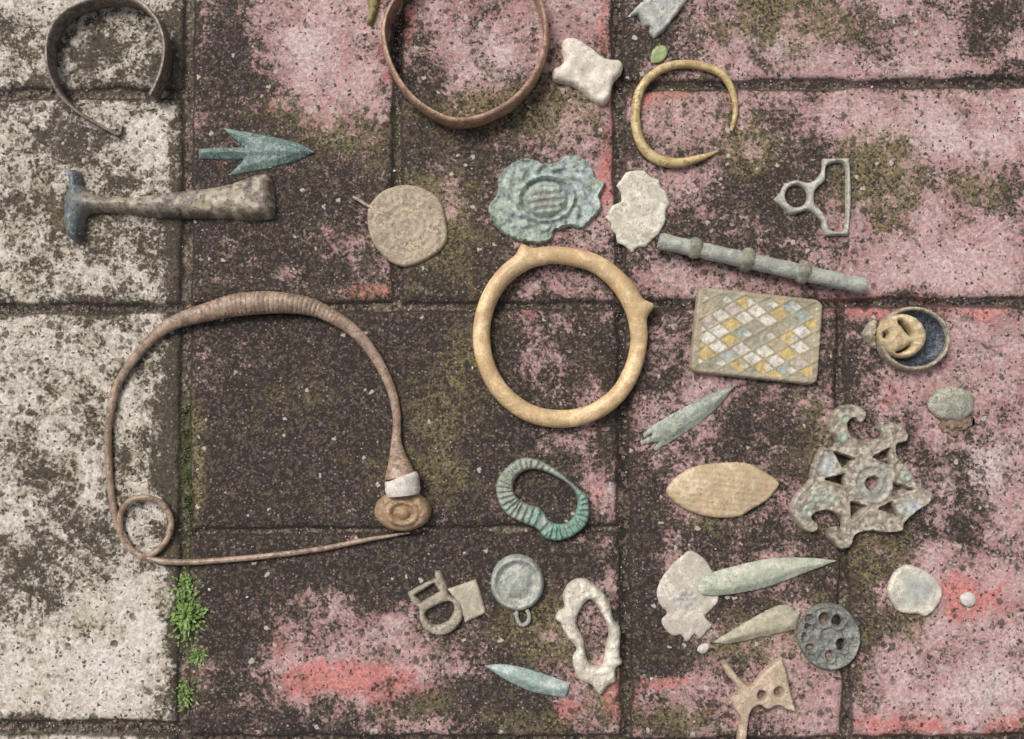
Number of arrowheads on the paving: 5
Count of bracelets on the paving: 4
